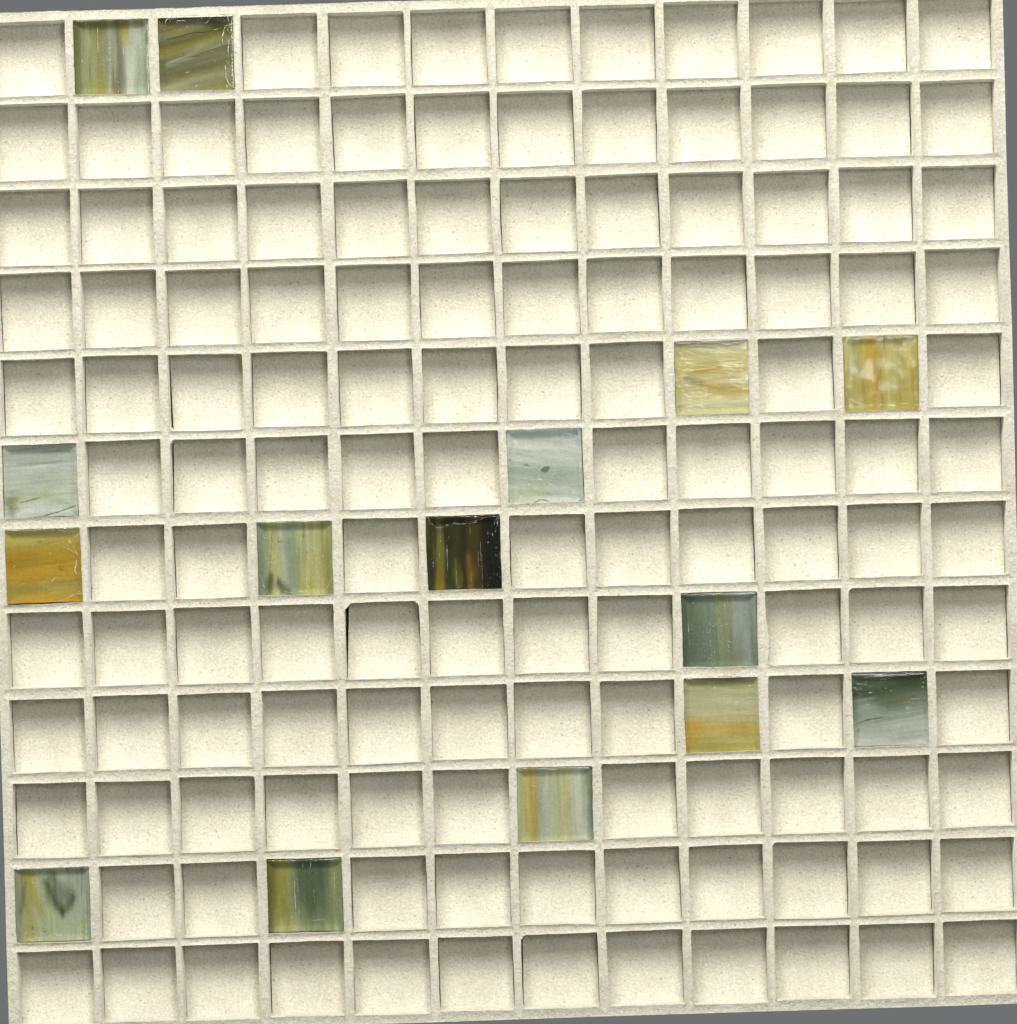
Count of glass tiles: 15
